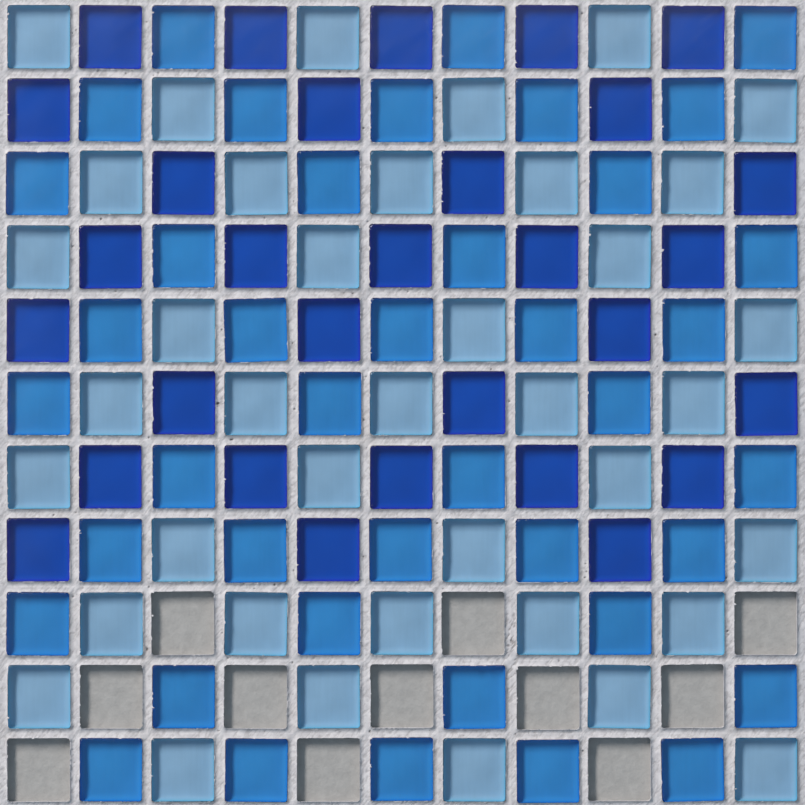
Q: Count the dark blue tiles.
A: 30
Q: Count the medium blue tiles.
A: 41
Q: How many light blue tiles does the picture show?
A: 39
